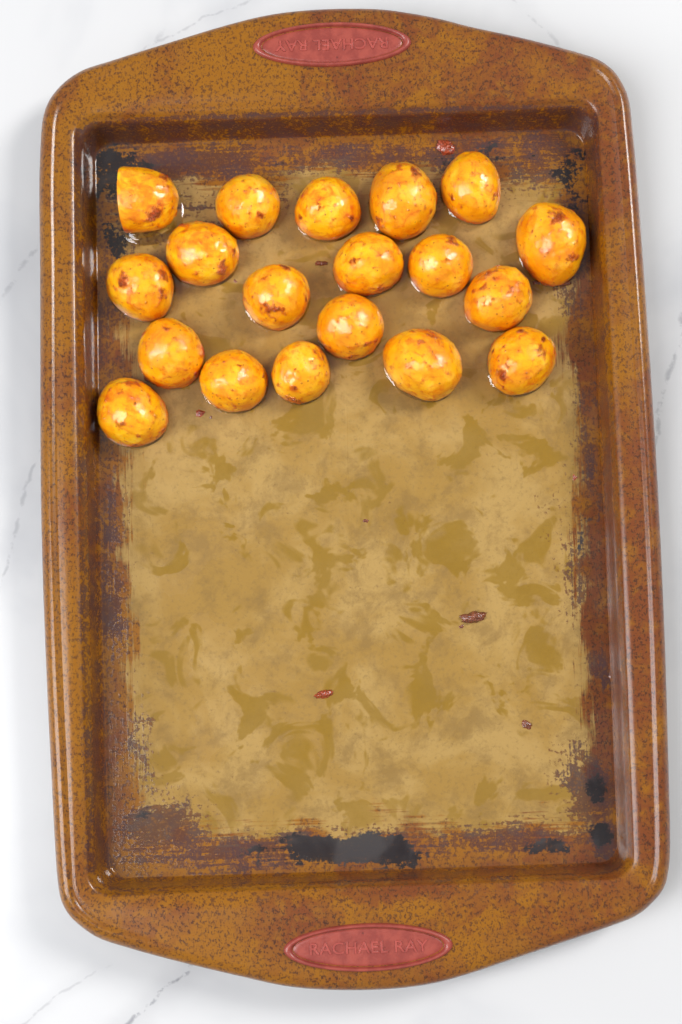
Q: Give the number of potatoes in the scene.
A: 19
